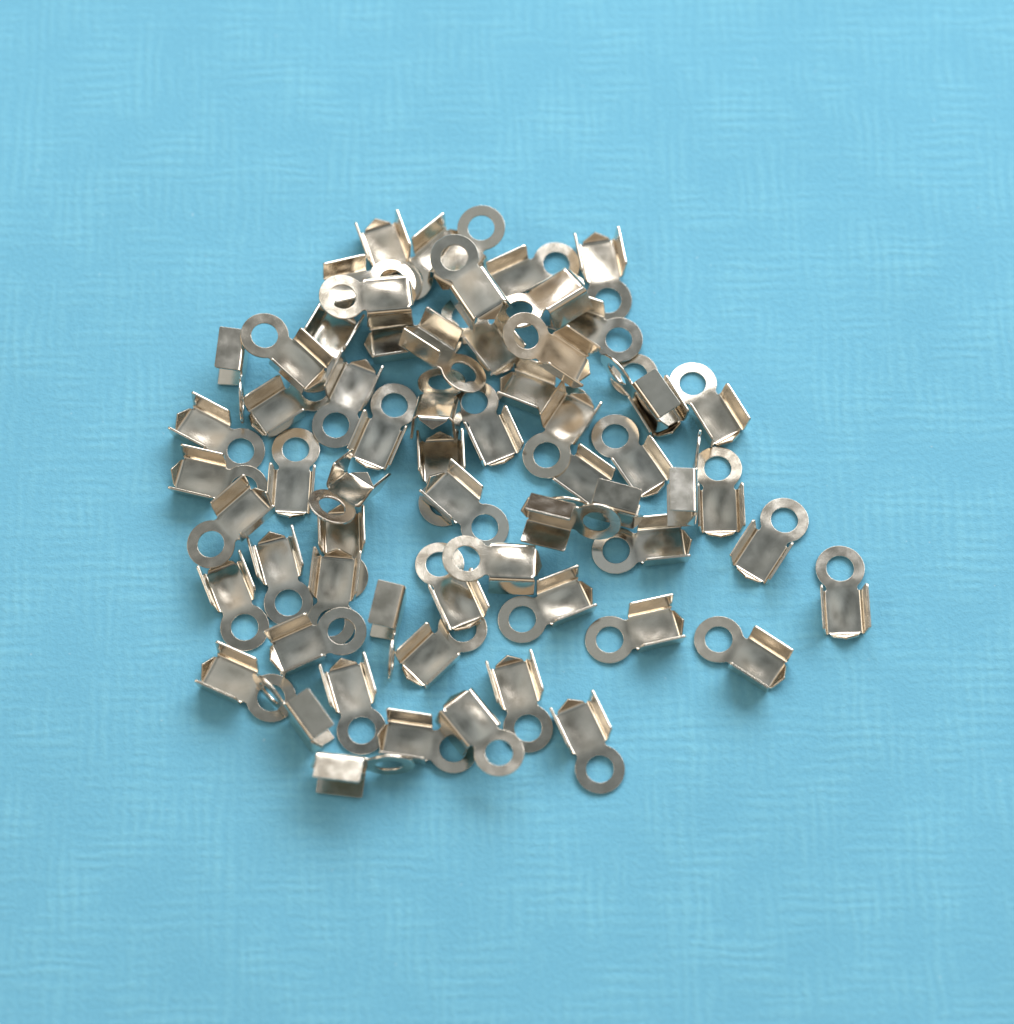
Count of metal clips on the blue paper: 63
